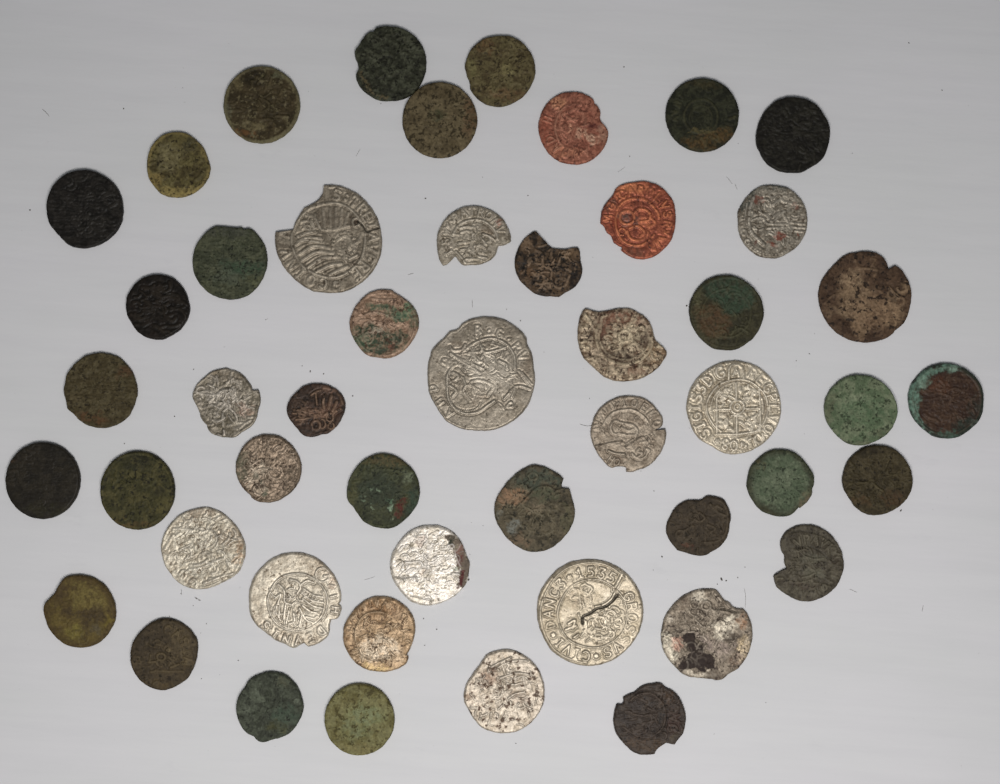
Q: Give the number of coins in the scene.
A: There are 49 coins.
